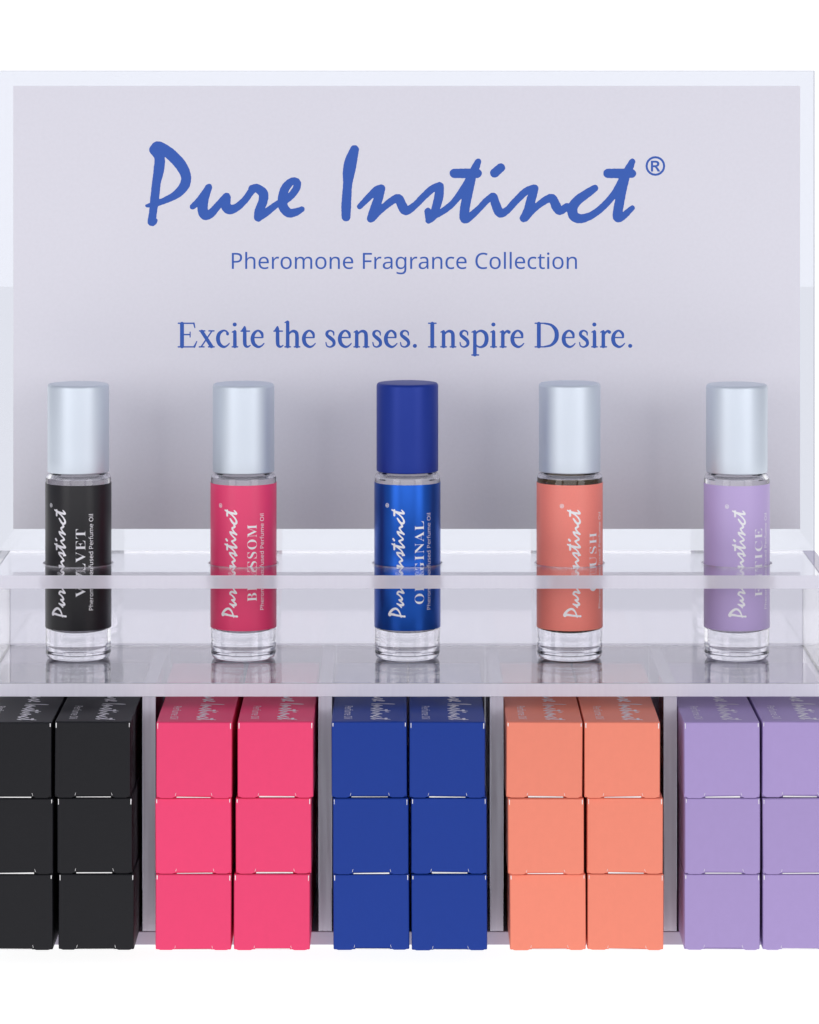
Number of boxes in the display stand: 30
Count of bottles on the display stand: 5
